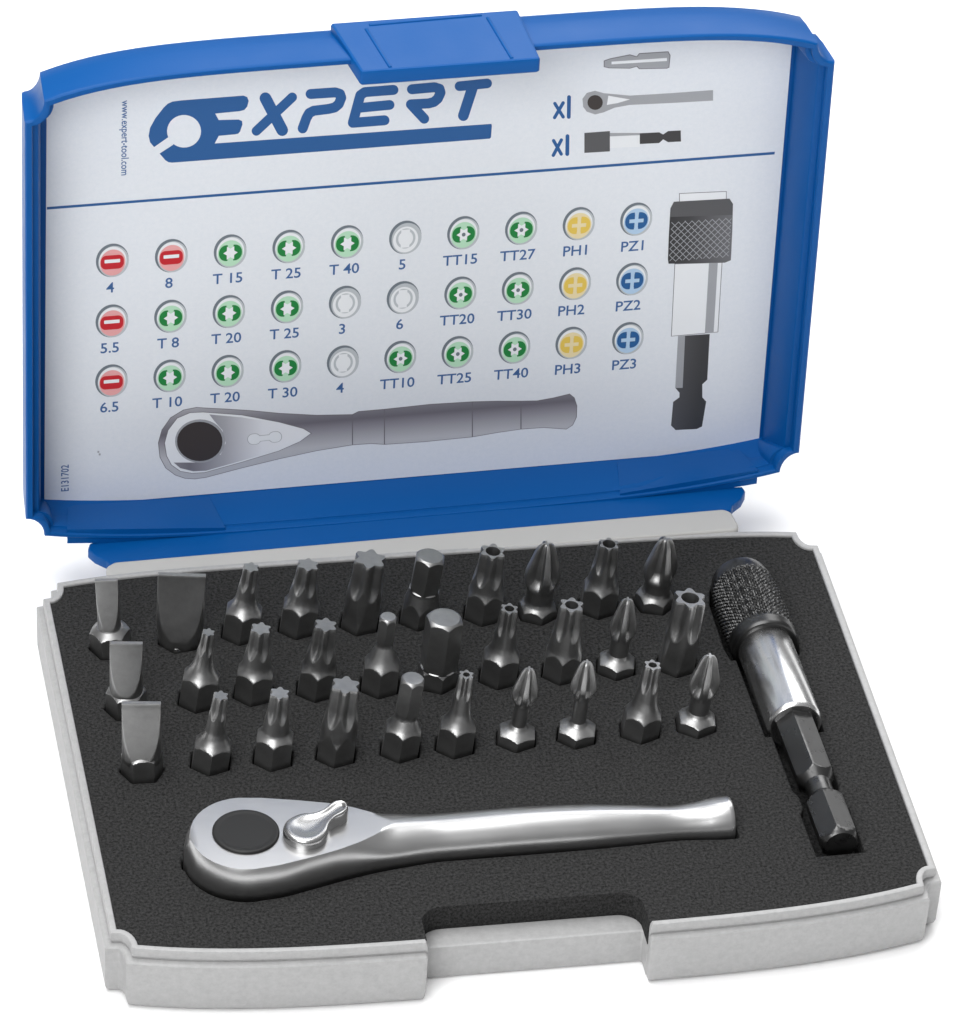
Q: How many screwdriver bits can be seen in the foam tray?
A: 30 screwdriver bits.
